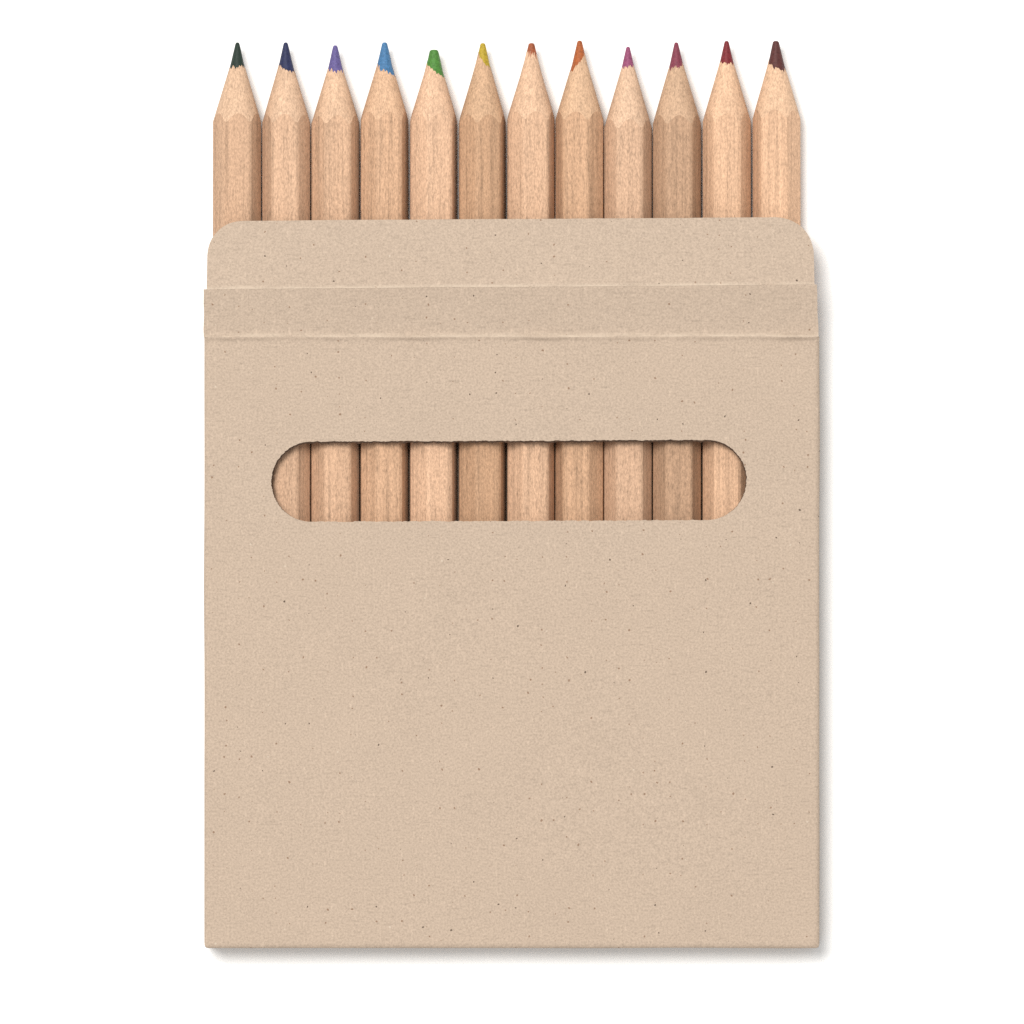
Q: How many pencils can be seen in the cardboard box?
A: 12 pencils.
